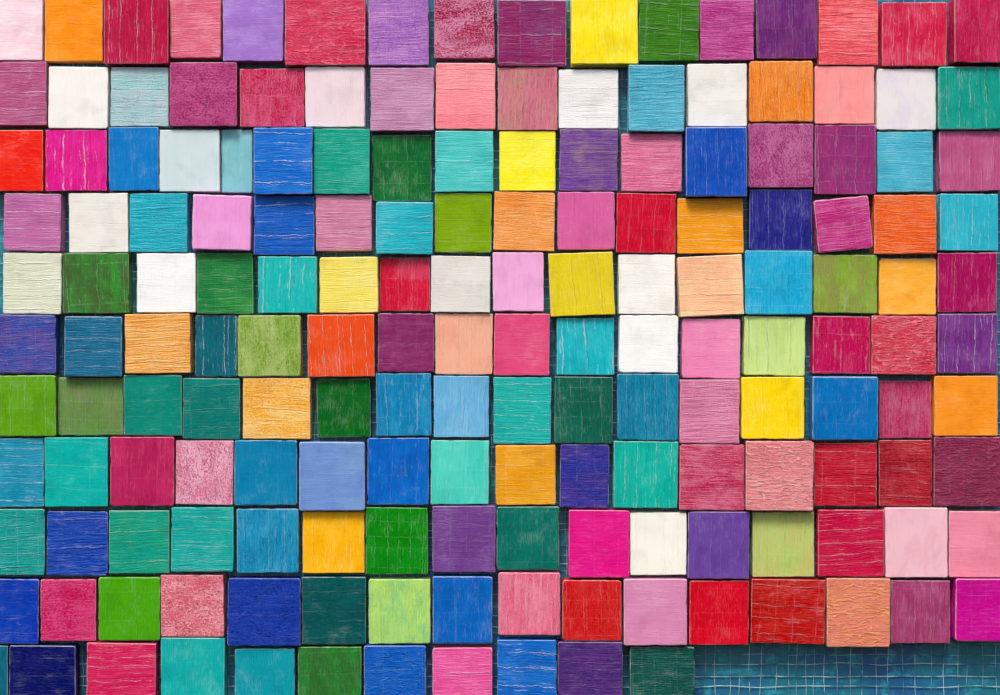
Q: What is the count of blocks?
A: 172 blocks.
